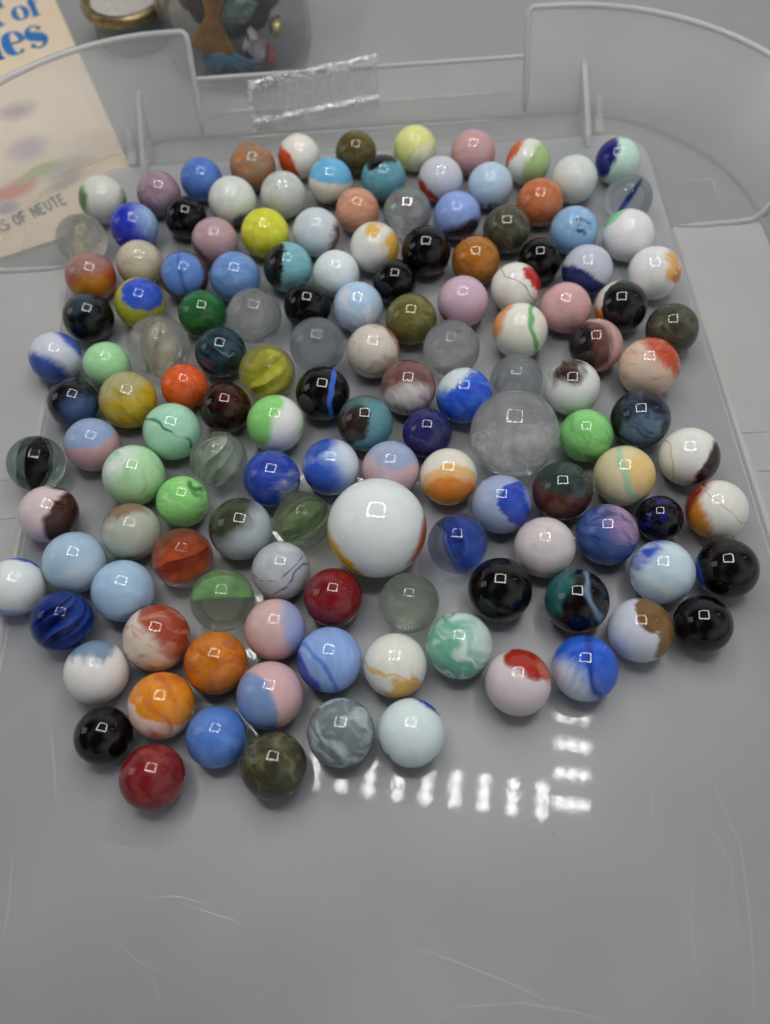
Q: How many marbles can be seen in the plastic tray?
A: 138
